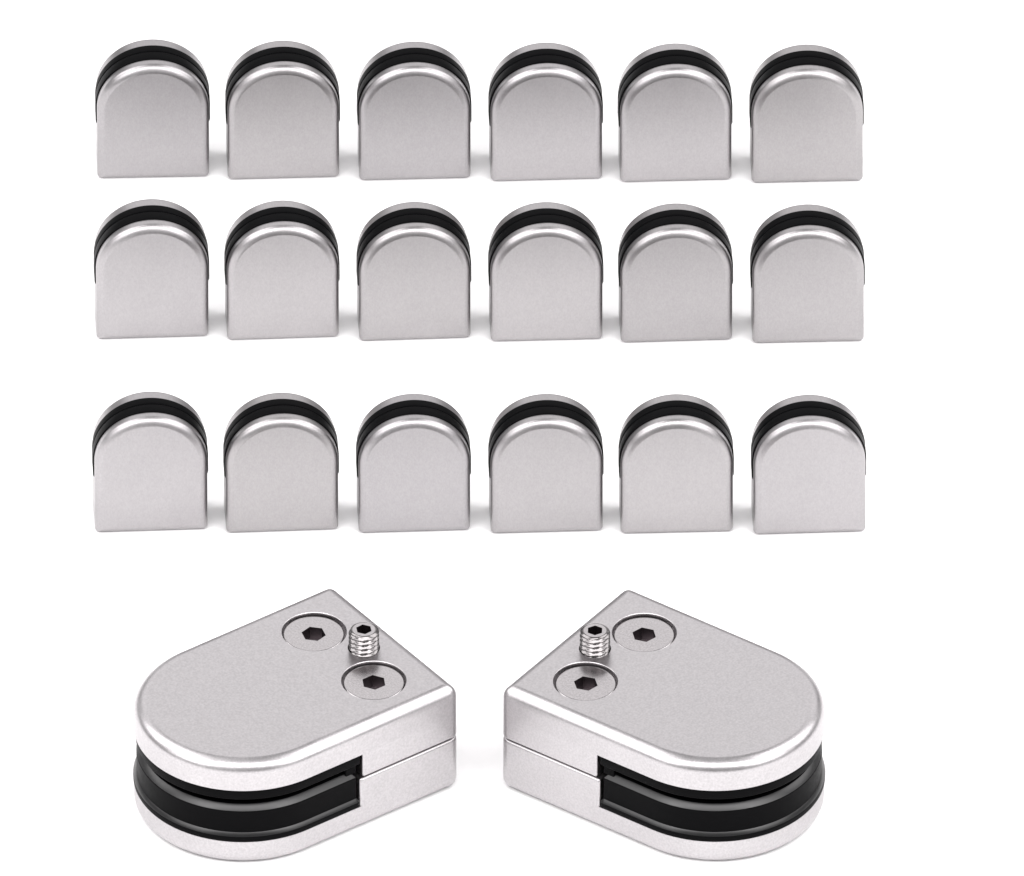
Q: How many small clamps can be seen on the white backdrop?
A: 18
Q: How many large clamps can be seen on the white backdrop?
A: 2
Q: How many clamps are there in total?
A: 20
